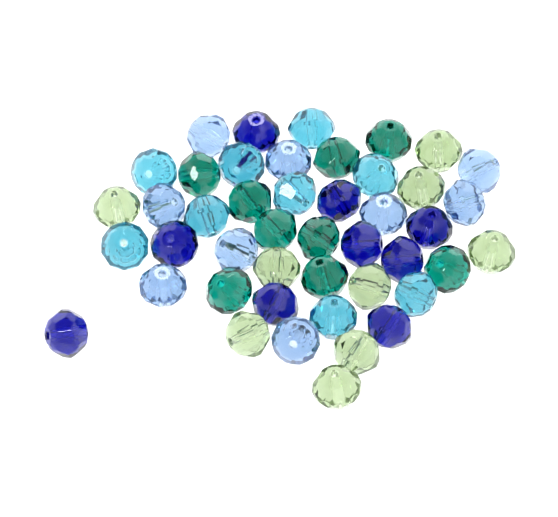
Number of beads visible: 45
